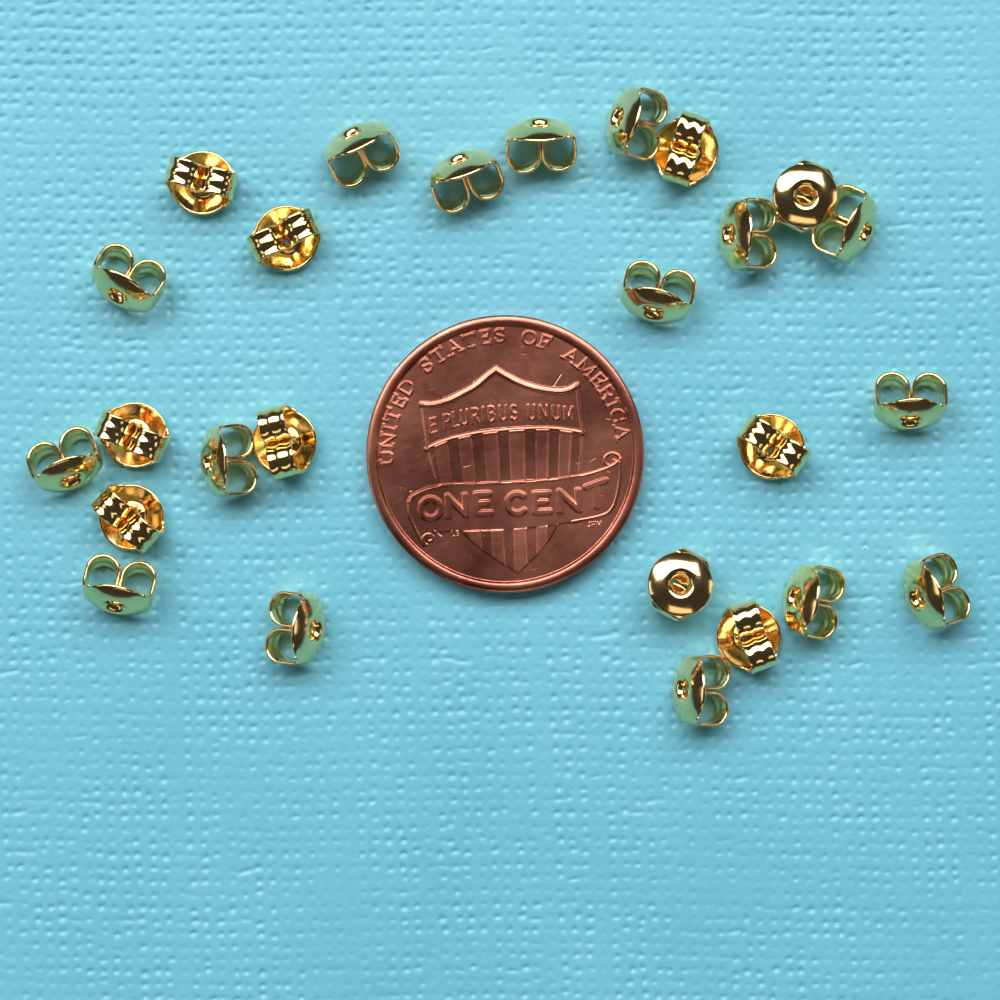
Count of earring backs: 26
